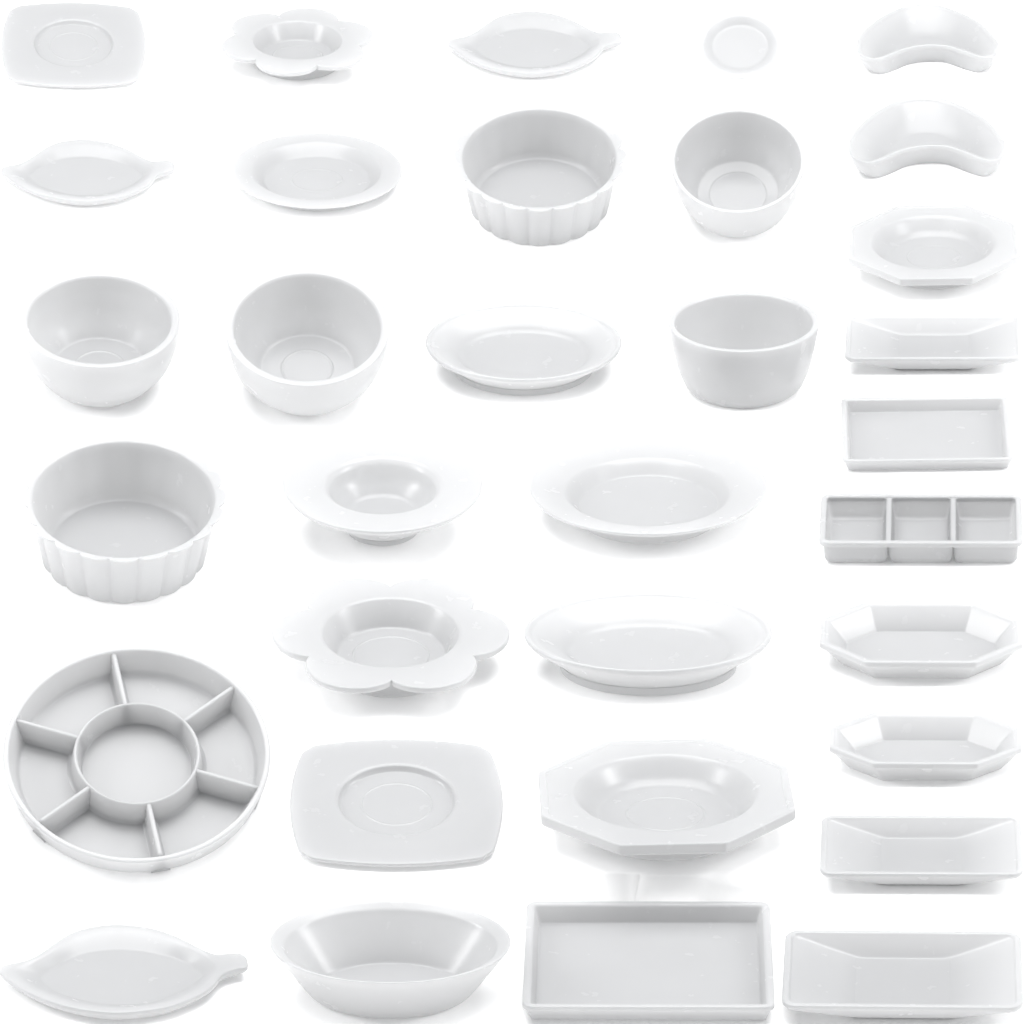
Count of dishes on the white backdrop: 33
